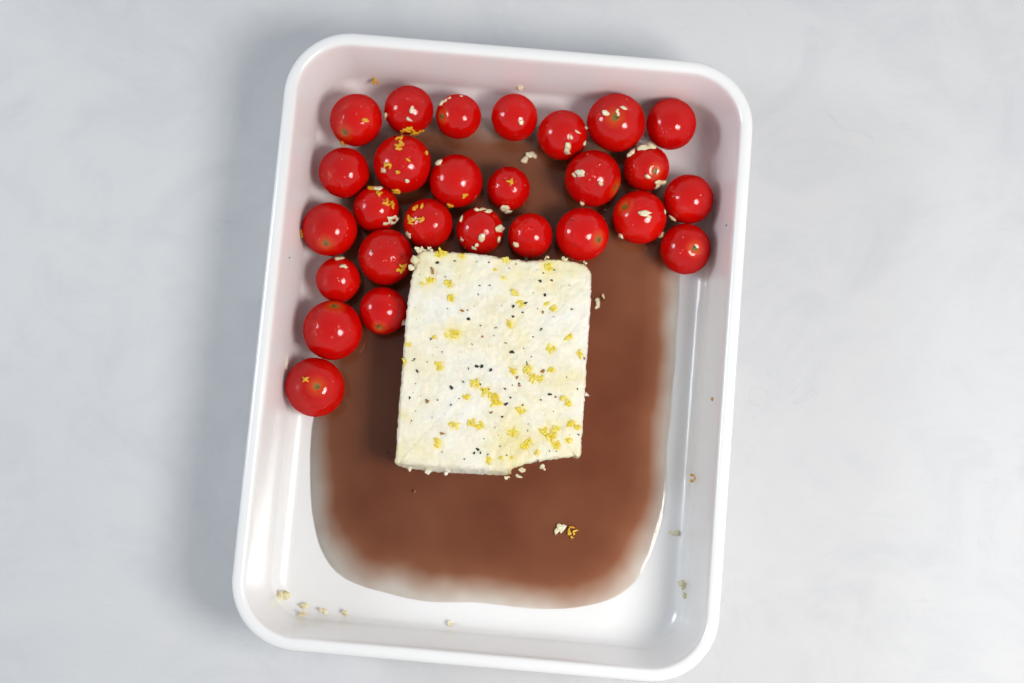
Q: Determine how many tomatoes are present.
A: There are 27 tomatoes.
